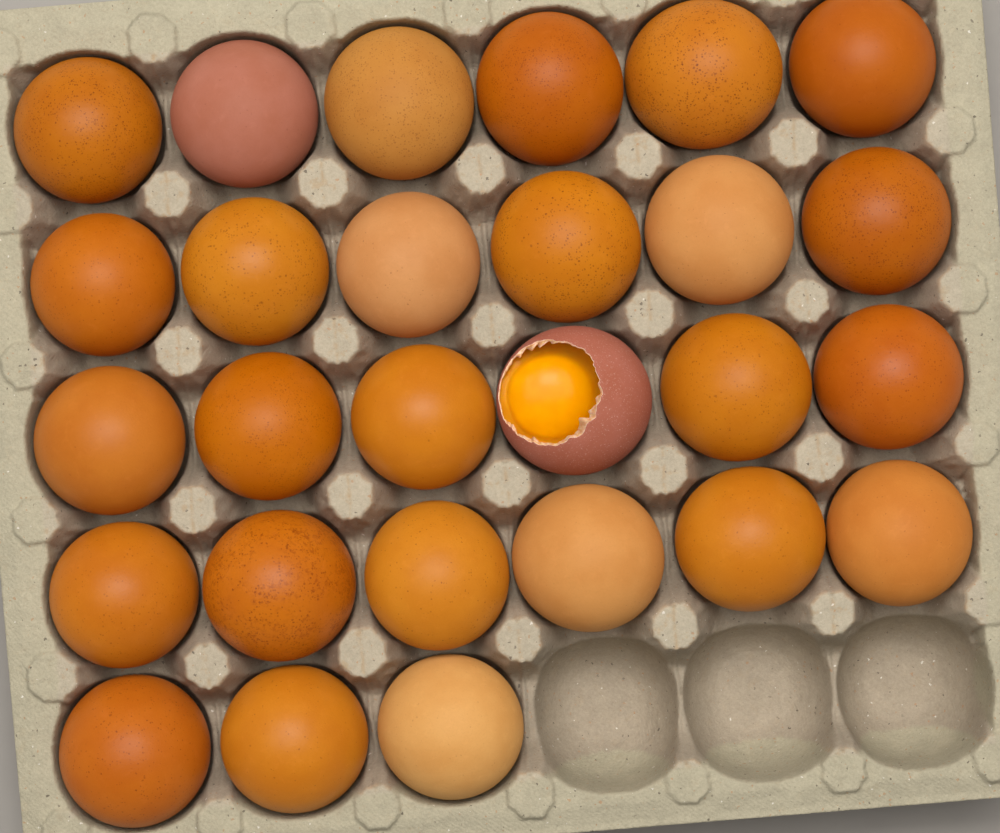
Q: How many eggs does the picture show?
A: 27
